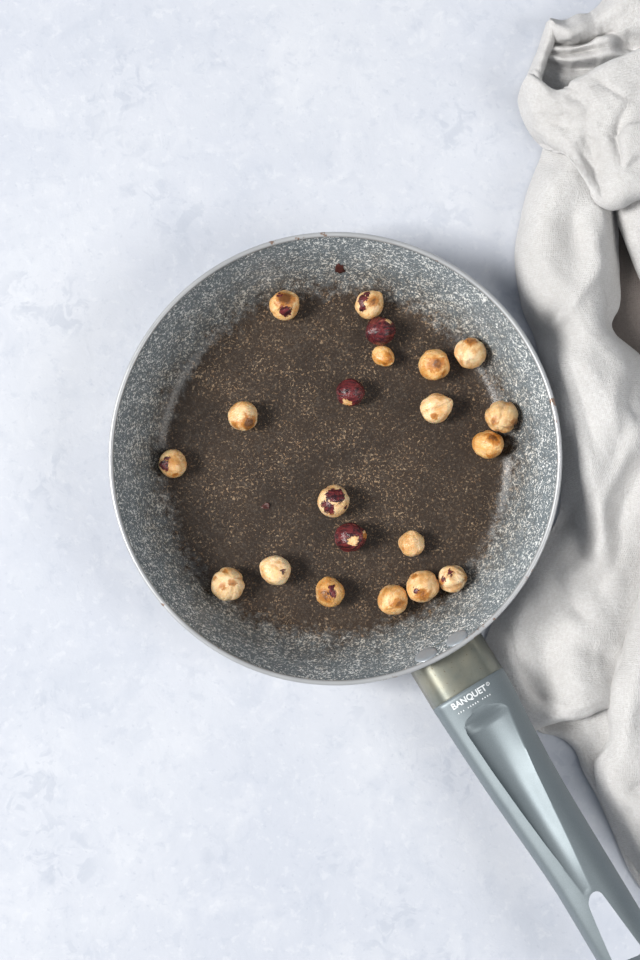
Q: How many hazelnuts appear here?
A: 21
